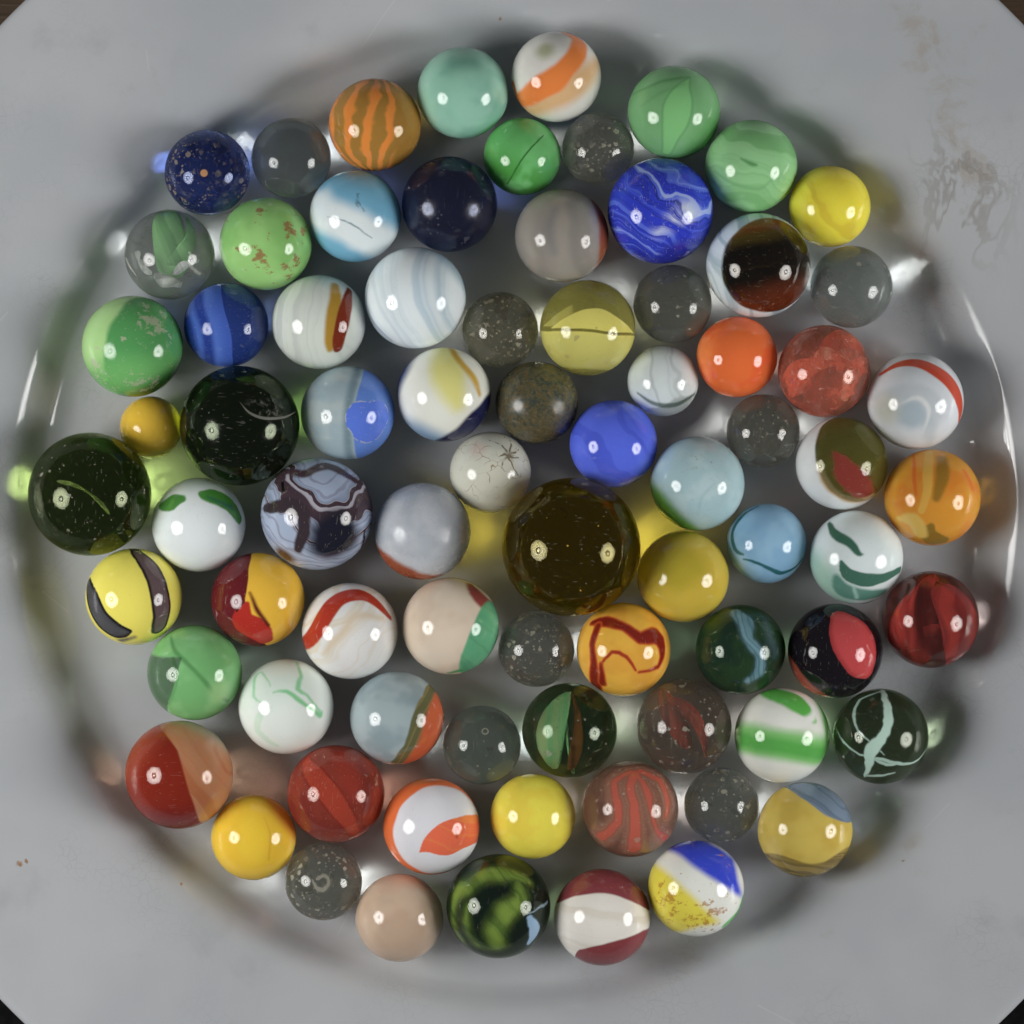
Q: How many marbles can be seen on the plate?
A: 78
